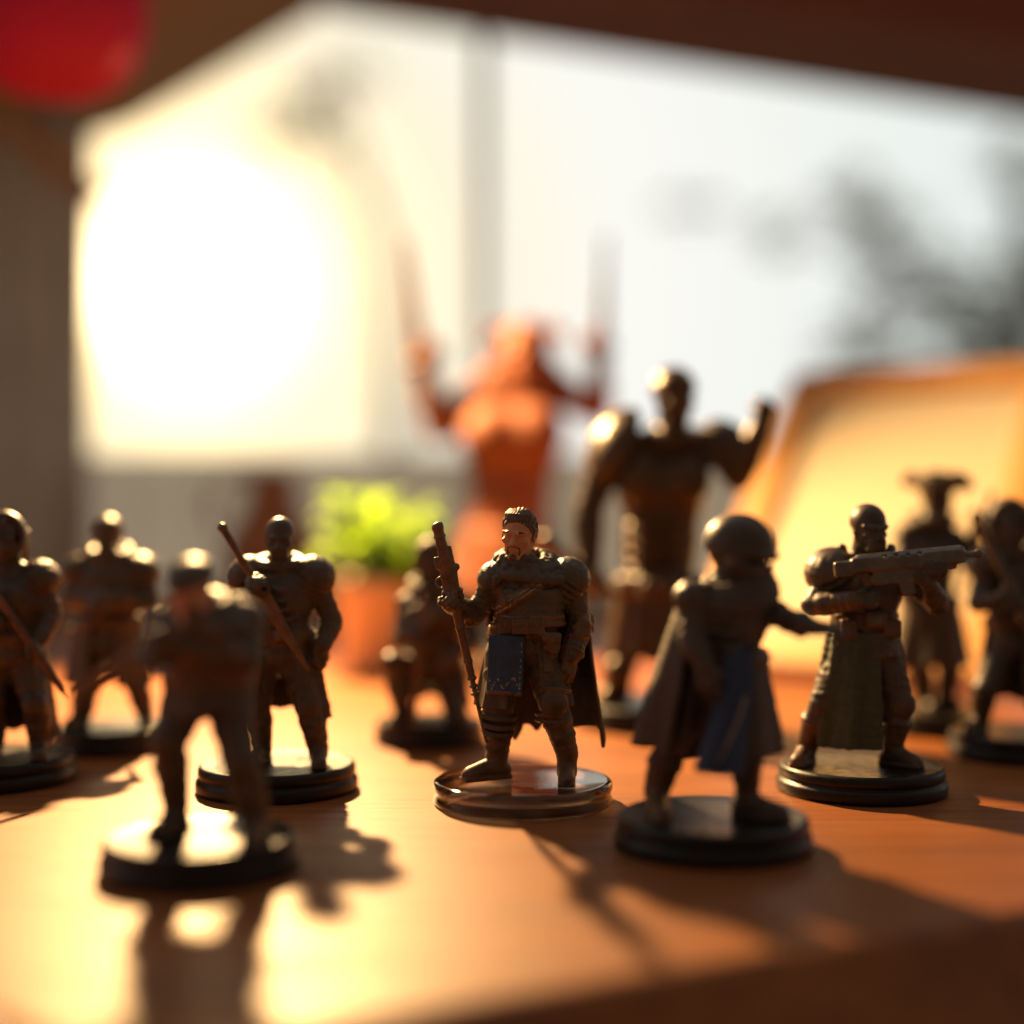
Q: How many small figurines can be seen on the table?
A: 10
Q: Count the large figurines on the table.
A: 2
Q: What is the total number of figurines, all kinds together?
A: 12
